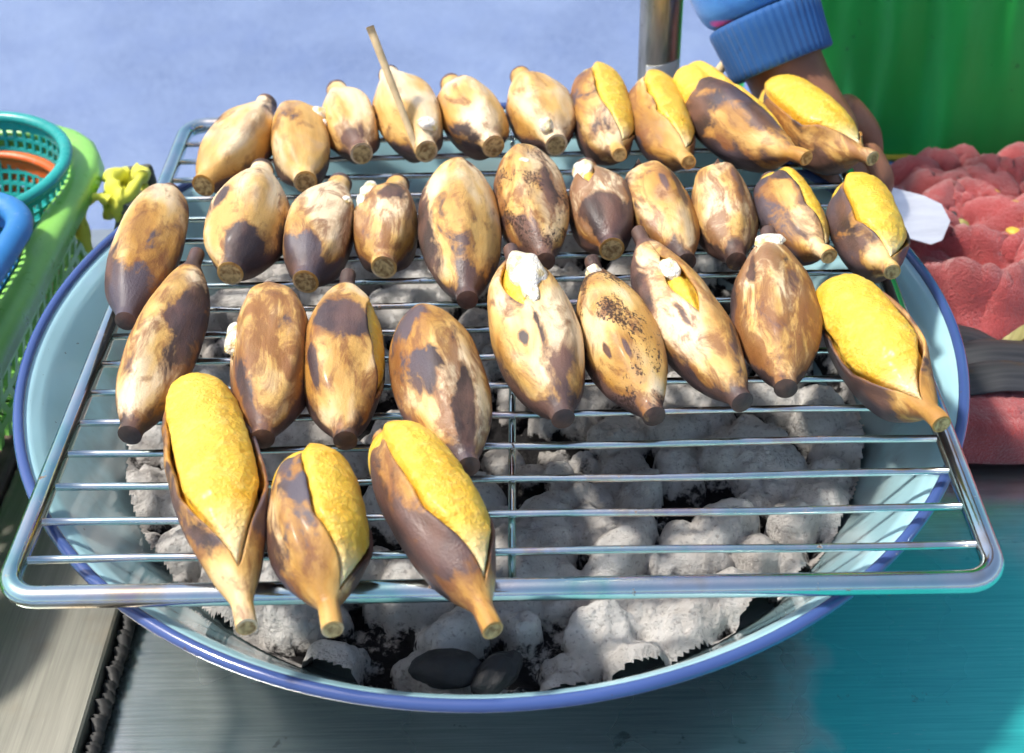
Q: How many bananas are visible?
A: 33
